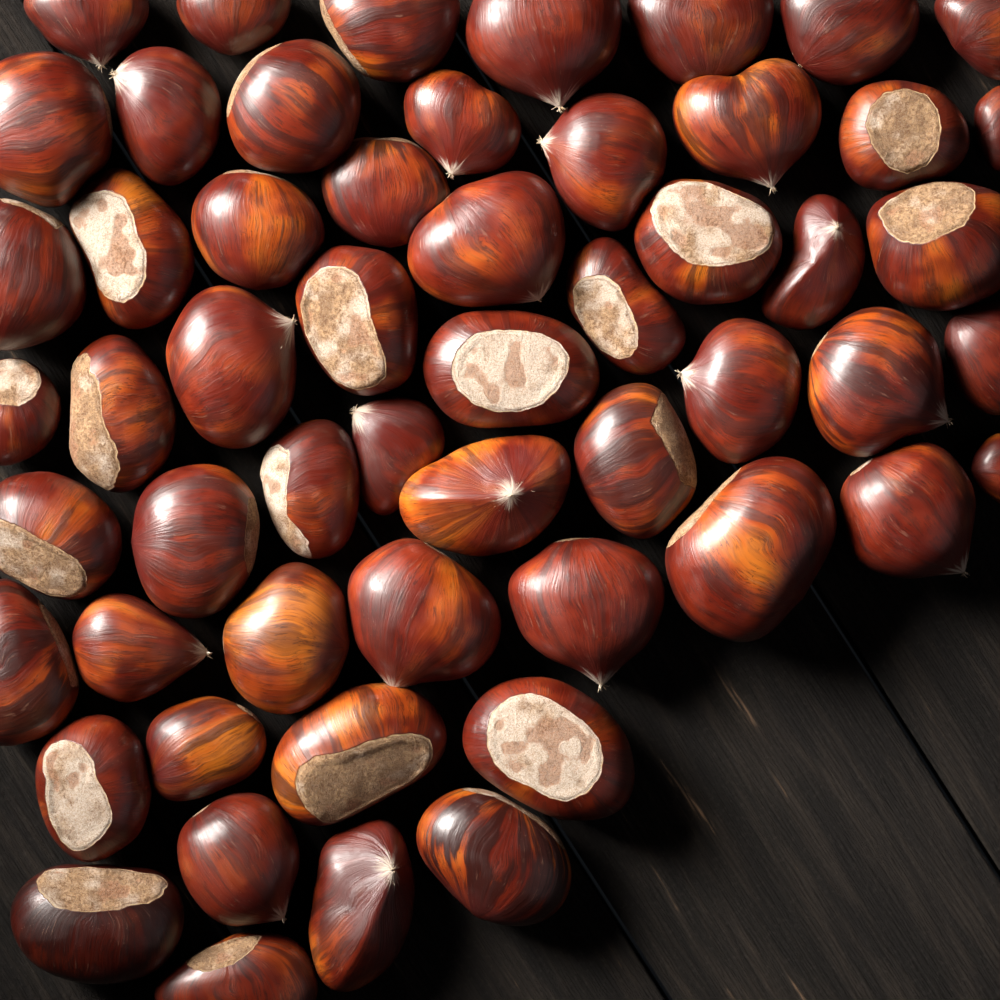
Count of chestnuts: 55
